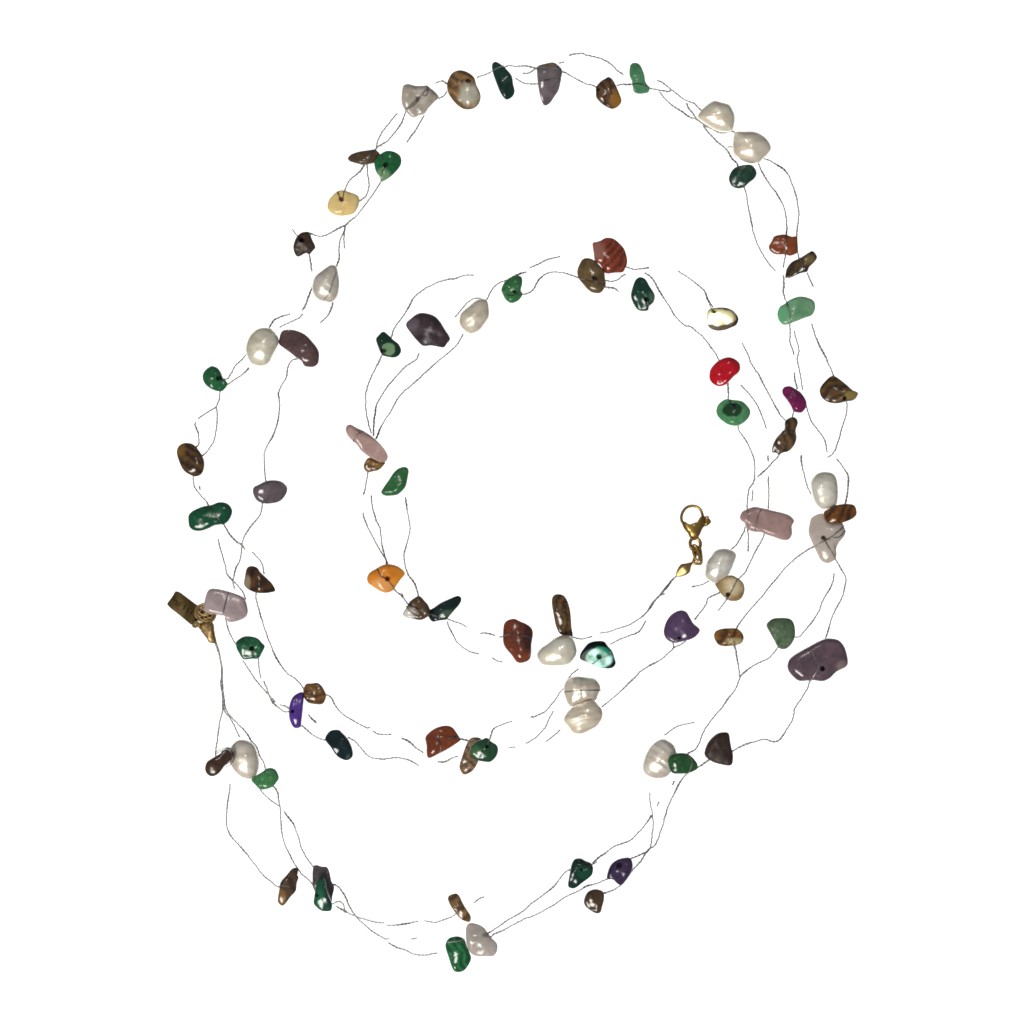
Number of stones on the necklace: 70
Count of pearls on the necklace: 12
